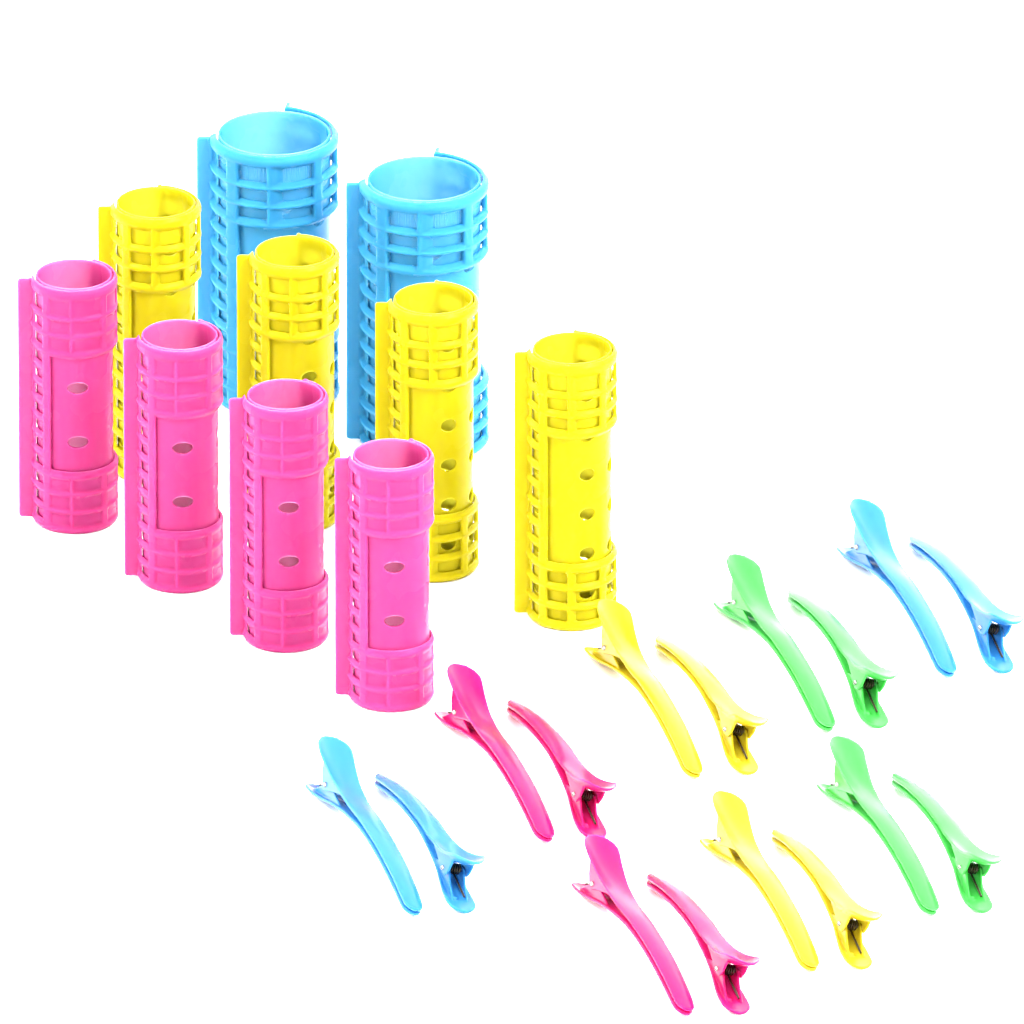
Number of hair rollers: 10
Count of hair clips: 16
